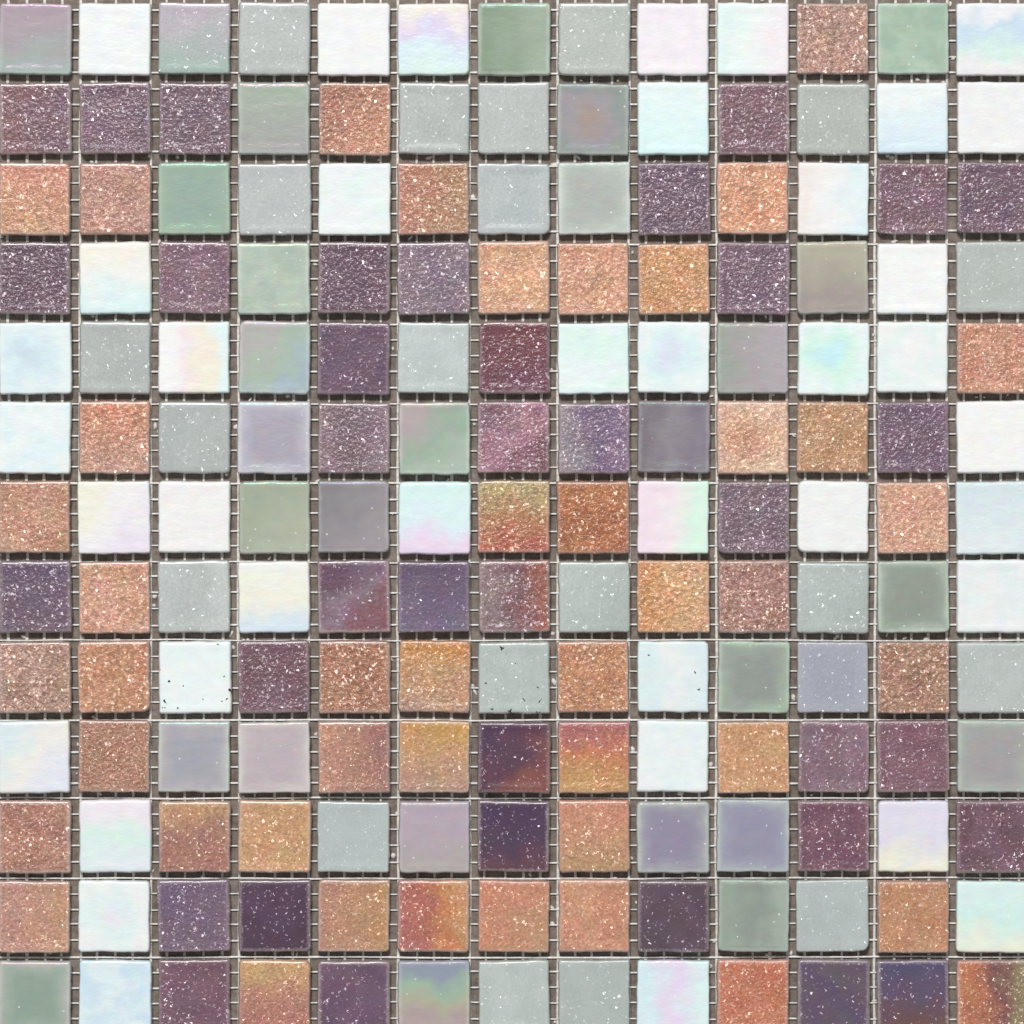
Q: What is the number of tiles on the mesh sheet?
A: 169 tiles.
